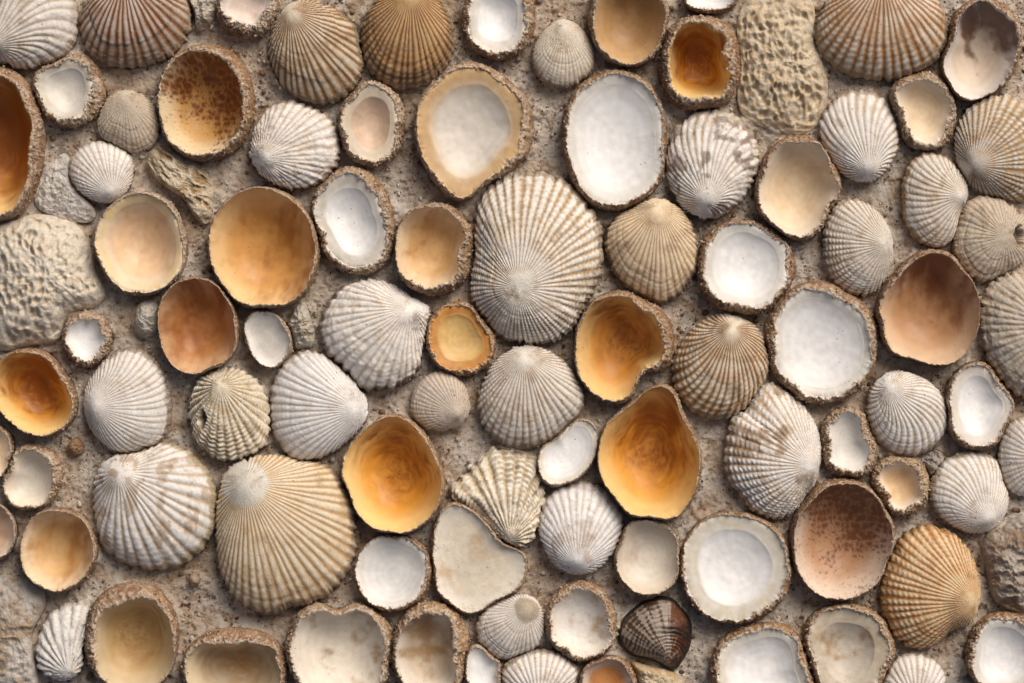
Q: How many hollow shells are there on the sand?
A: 52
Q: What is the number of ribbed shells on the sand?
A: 38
